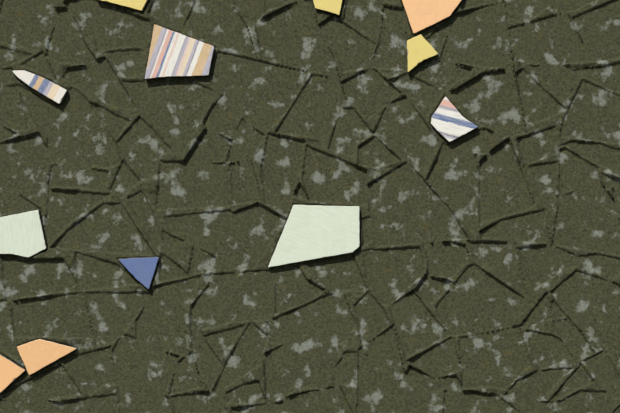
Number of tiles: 12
